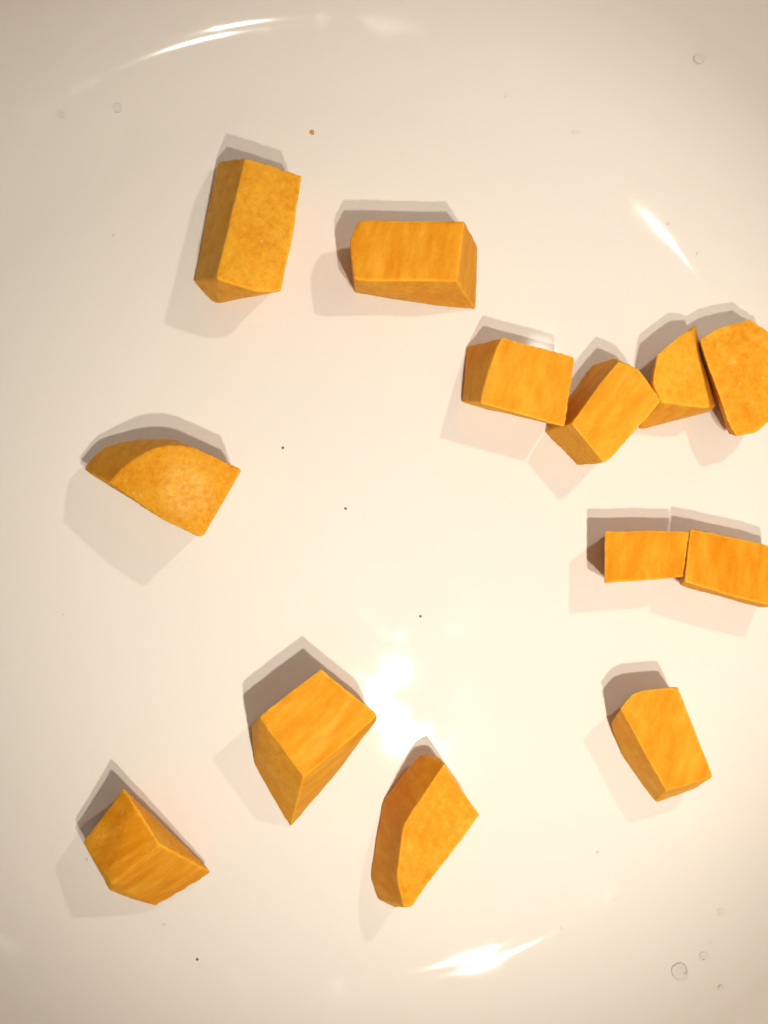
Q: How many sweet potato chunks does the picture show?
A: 13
